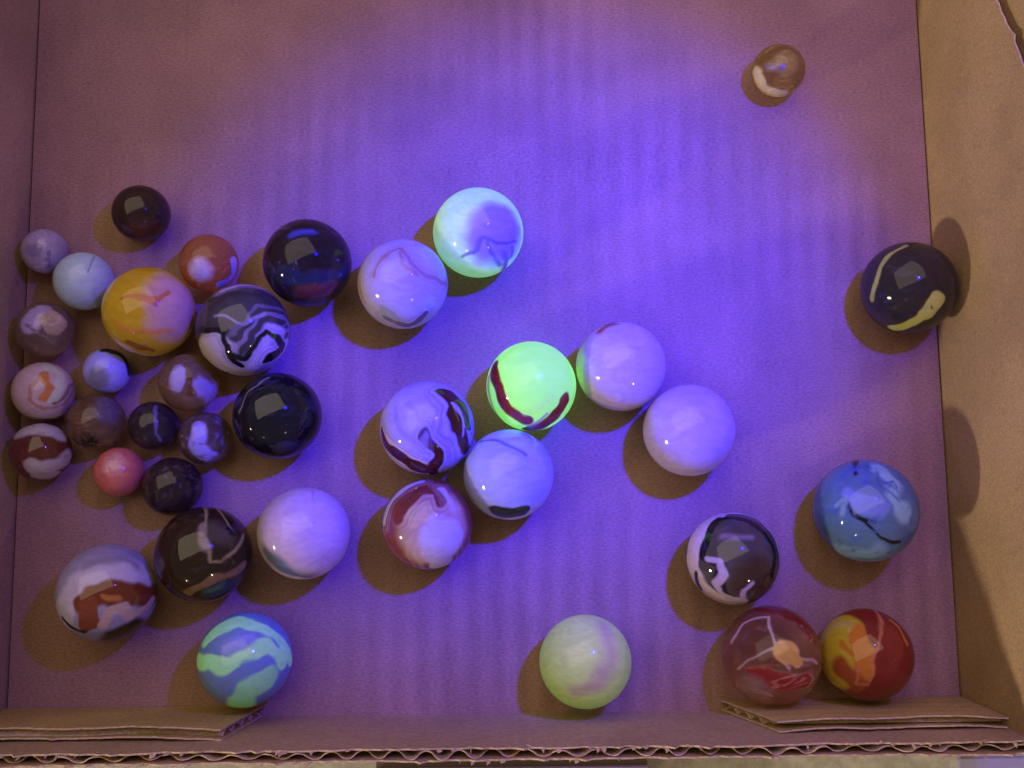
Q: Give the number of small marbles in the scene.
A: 15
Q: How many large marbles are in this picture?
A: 22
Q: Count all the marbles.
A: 37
